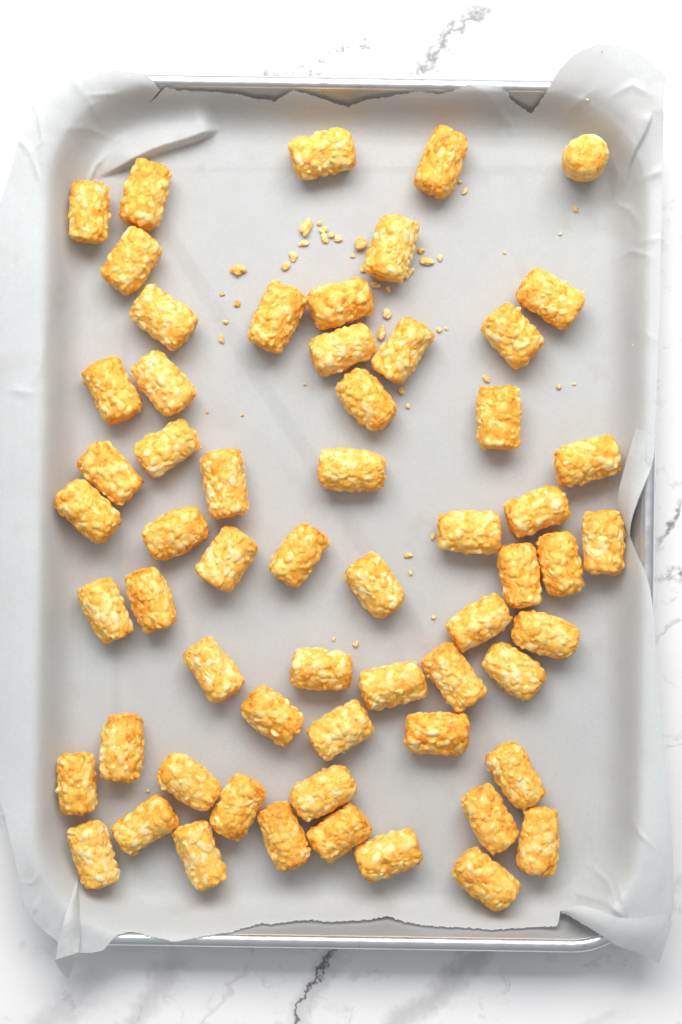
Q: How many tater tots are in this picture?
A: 60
